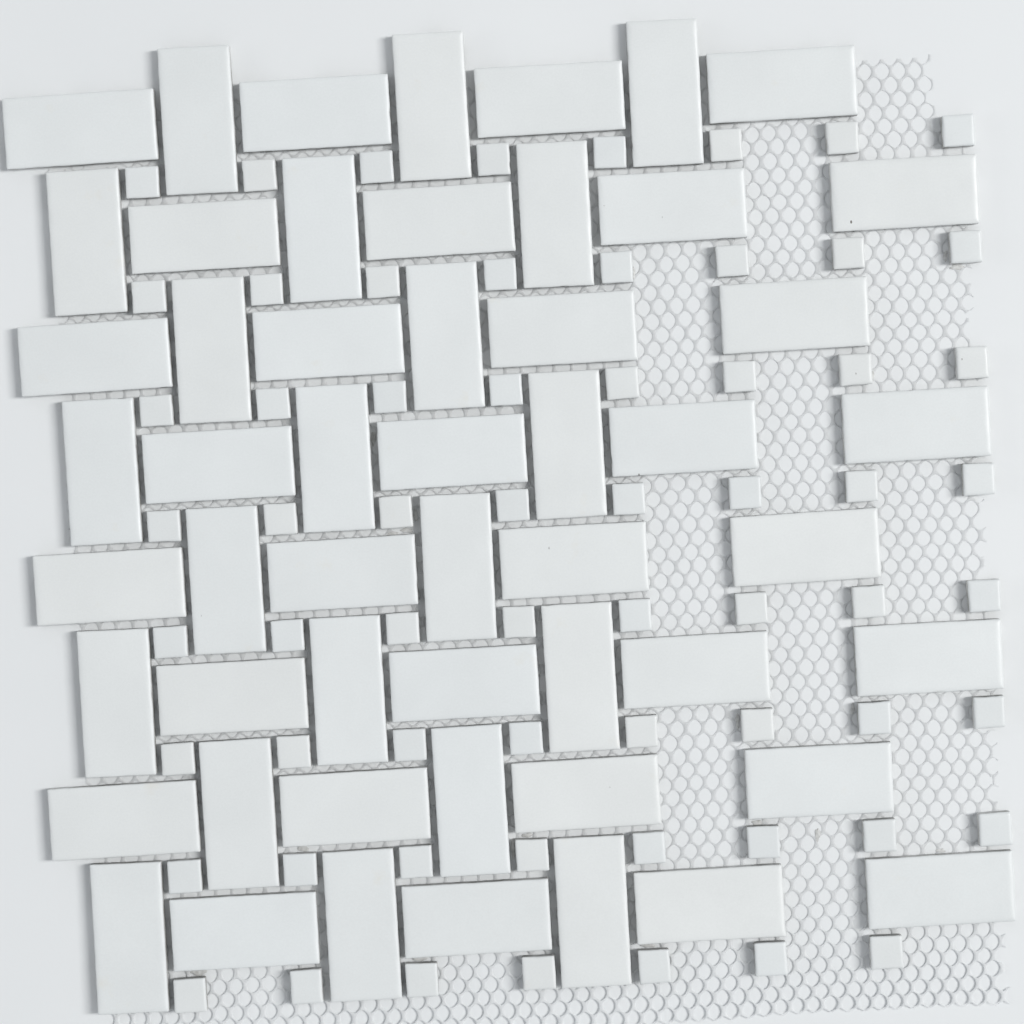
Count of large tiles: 53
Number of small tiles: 63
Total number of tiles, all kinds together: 116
